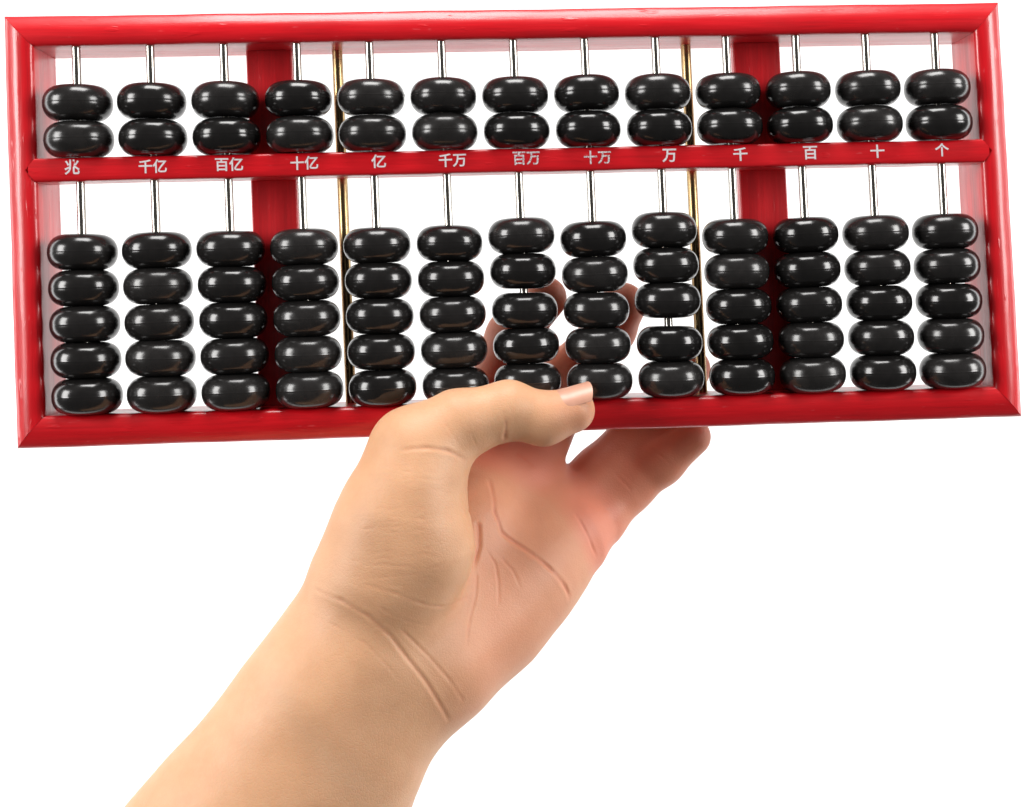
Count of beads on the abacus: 91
